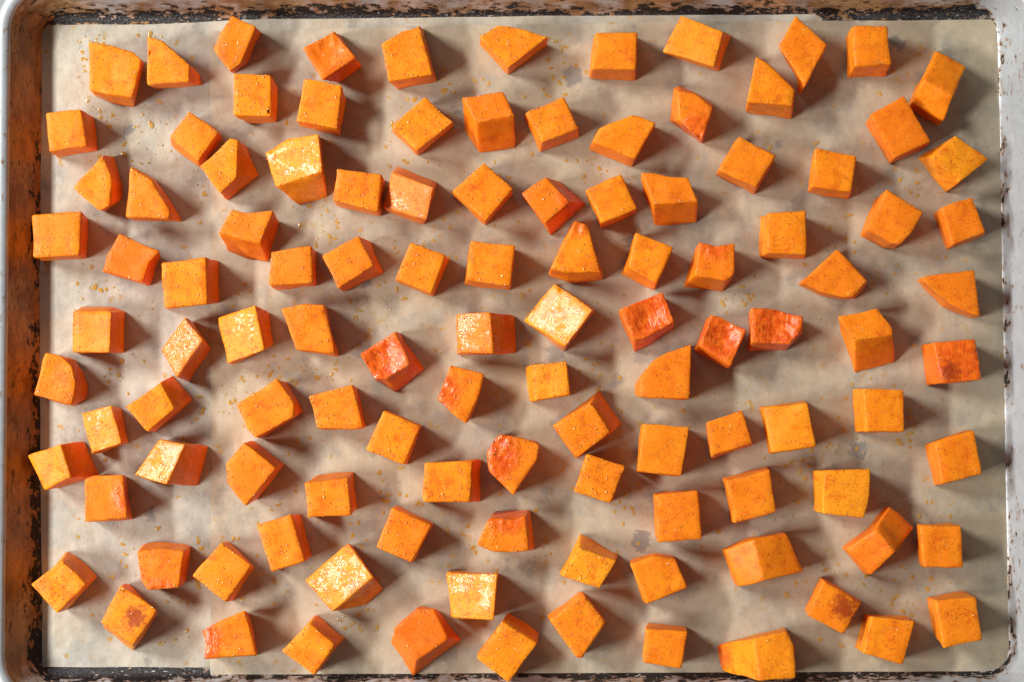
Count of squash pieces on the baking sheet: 113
